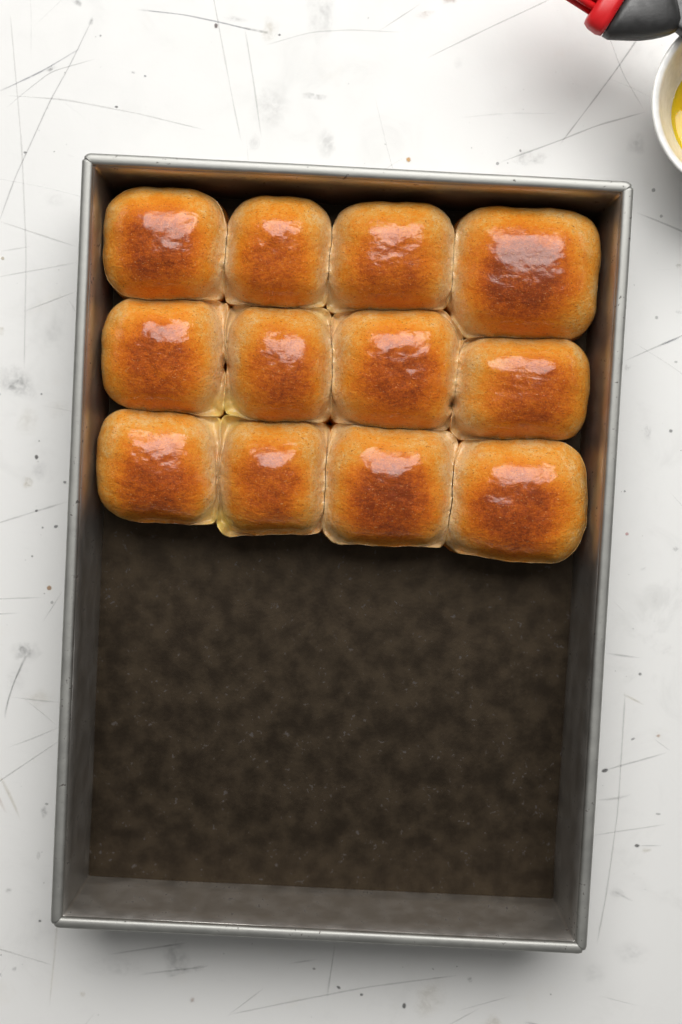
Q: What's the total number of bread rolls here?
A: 12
